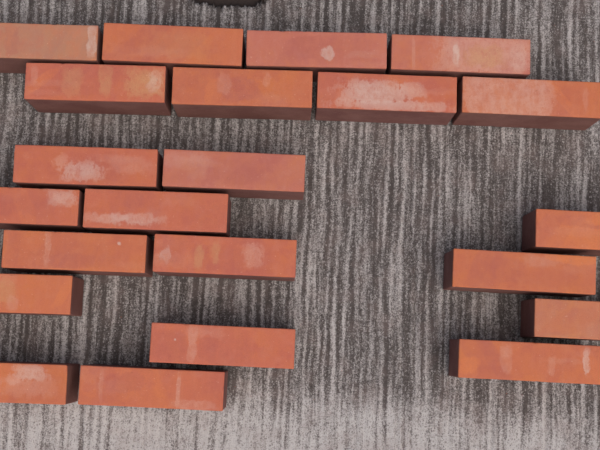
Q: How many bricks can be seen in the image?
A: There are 22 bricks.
